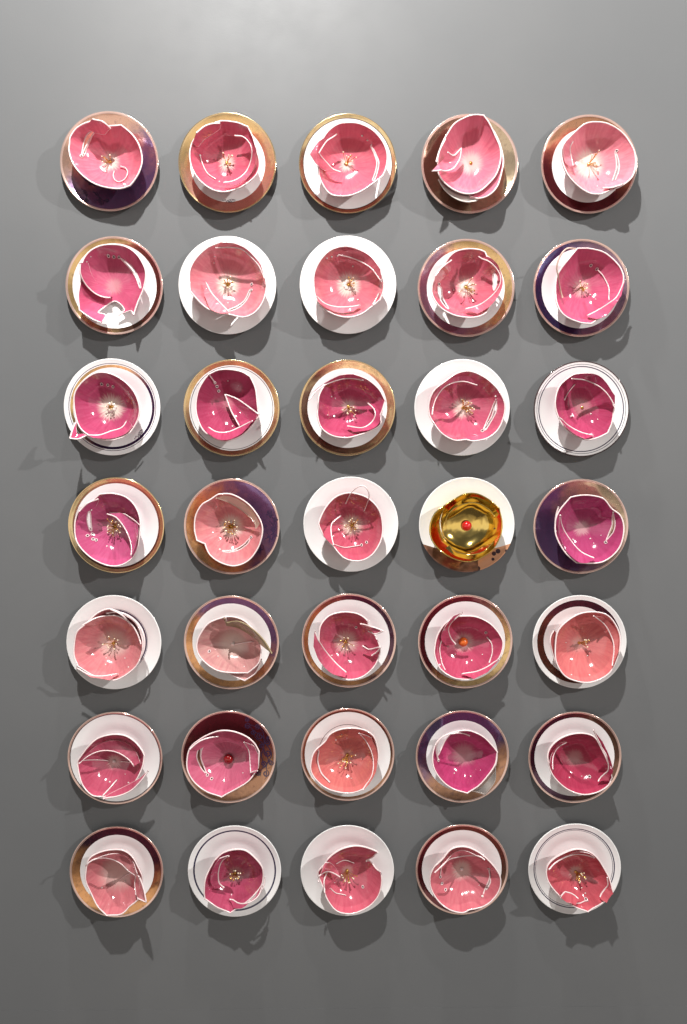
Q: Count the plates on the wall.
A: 35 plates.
